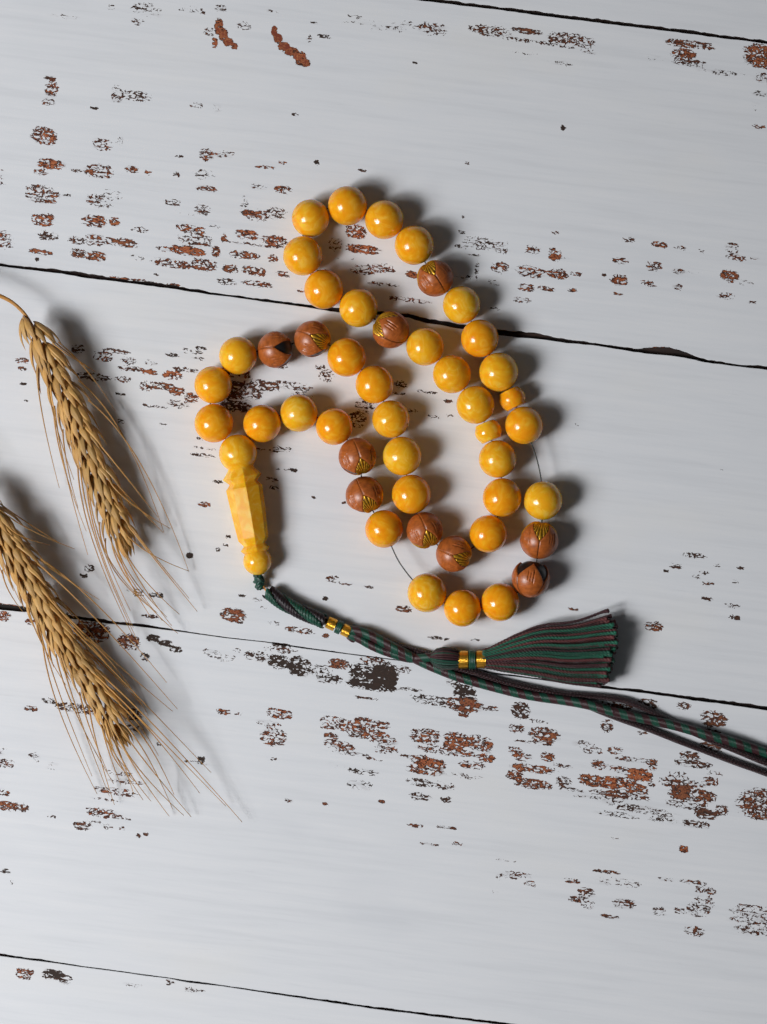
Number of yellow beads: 35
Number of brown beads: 10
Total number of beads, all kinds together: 45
